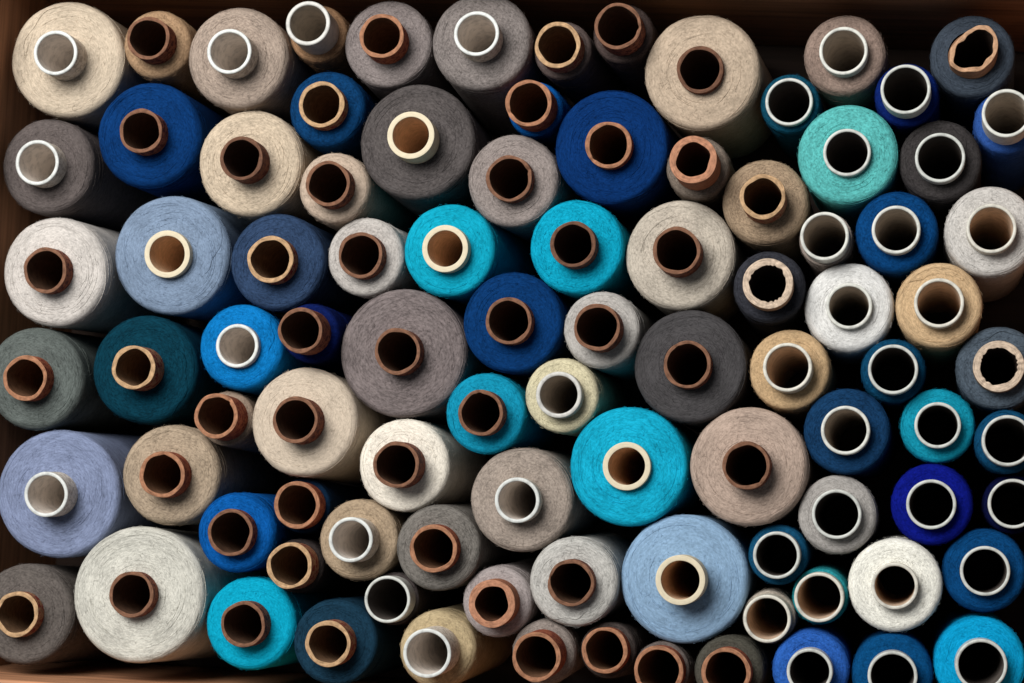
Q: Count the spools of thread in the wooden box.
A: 93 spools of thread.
